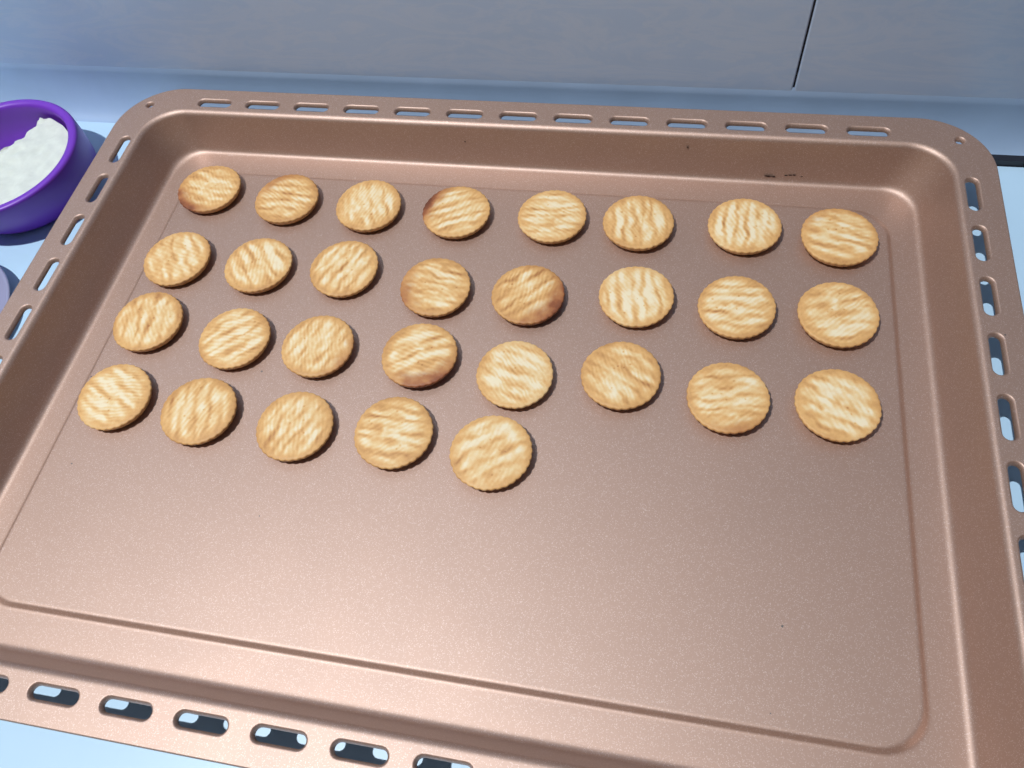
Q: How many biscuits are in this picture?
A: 29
